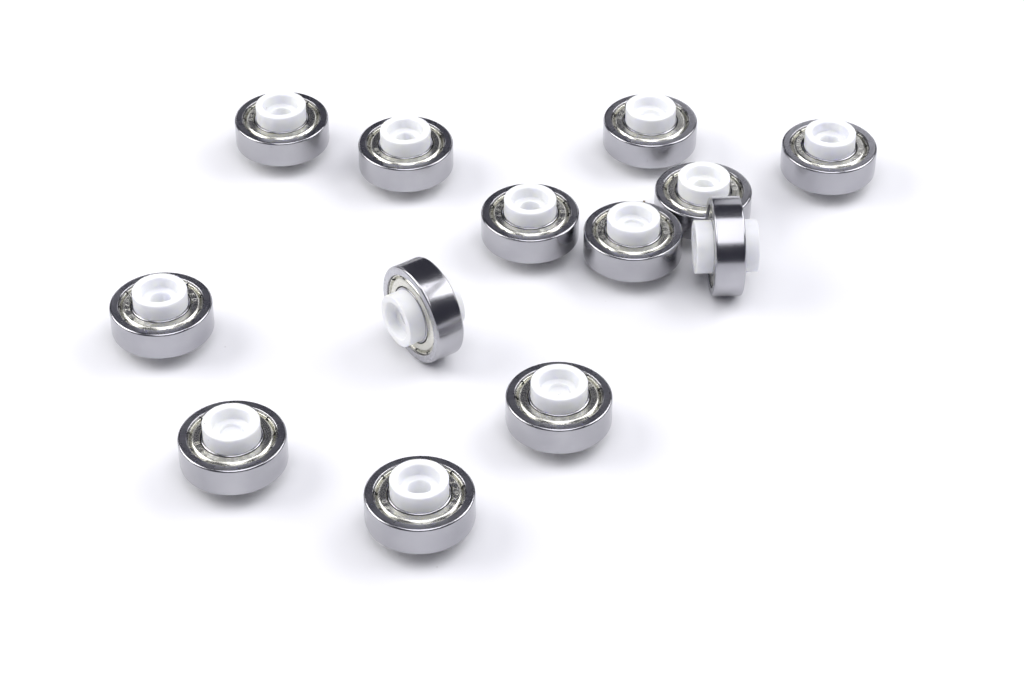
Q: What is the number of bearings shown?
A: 13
